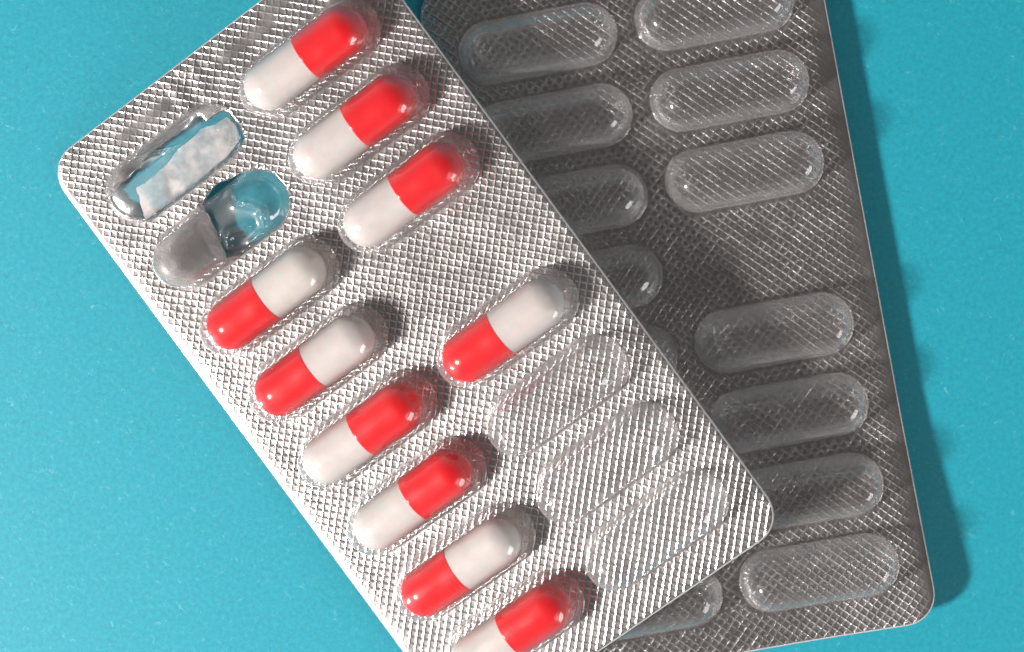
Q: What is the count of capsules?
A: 10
